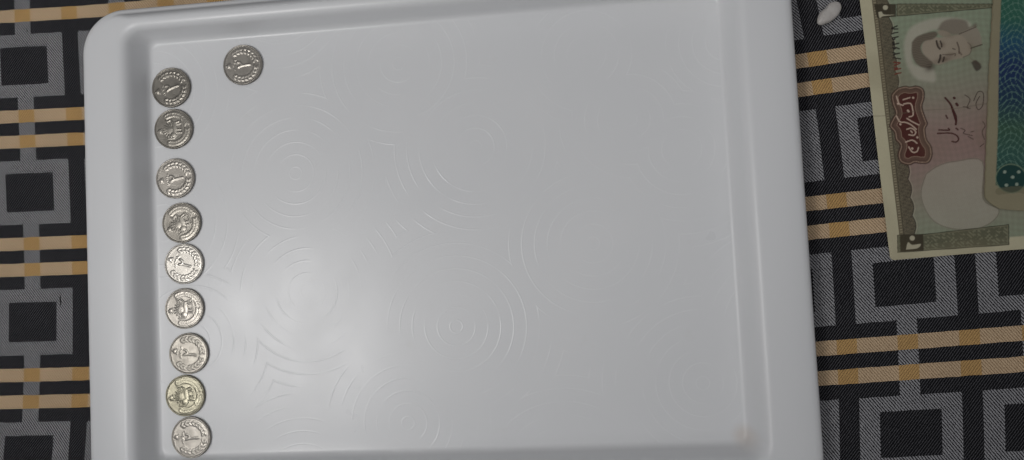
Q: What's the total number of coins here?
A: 10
